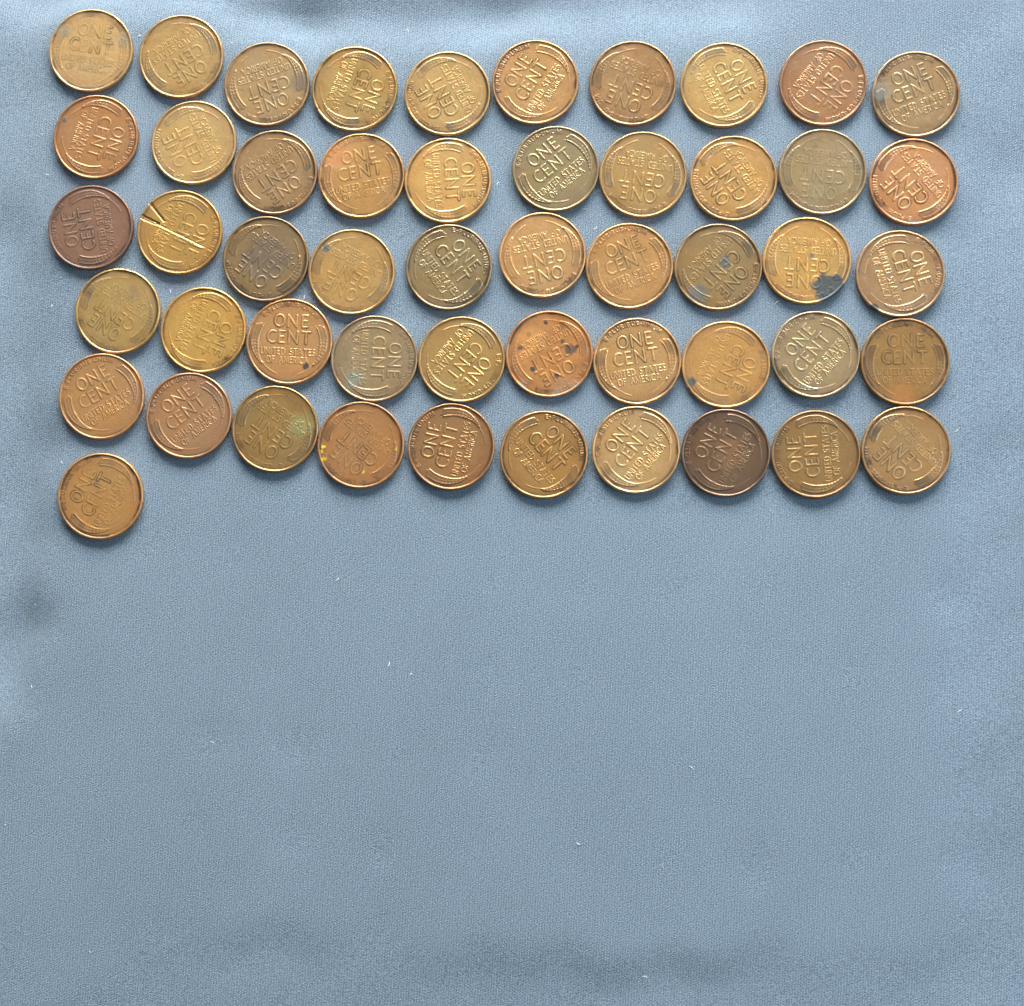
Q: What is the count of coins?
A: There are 51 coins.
